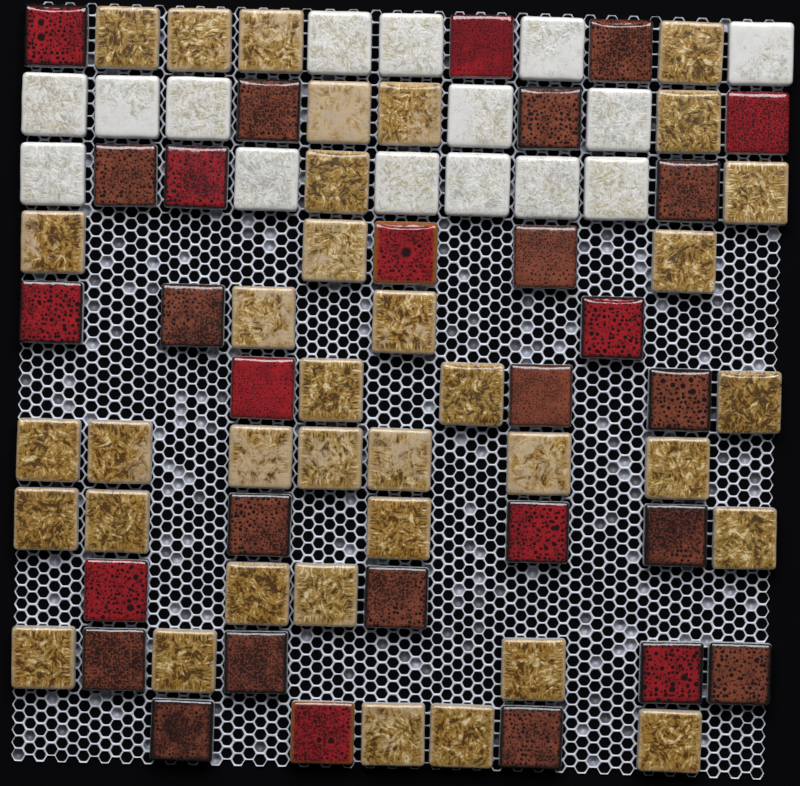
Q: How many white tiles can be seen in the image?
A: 15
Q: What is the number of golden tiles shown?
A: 36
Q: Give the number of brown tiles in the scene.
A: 17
